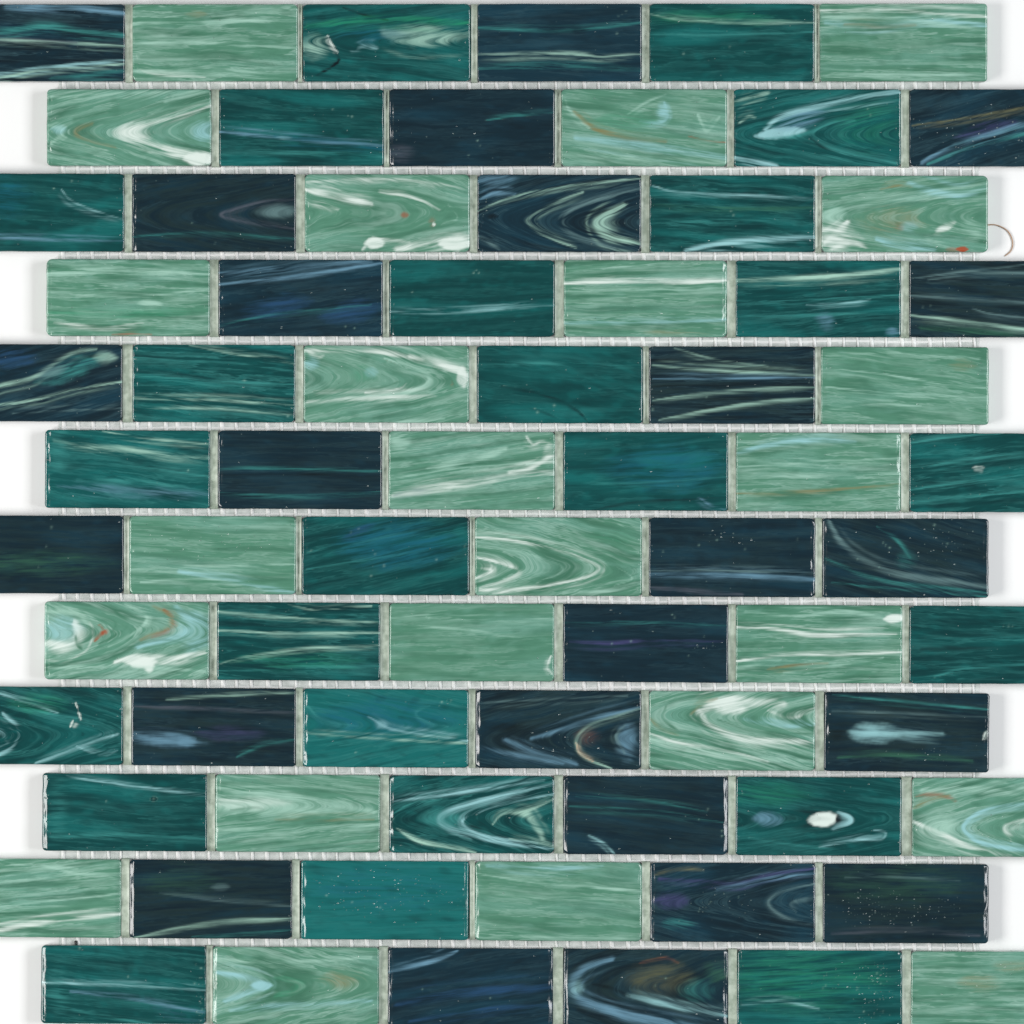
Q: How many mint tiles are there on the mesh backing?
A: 24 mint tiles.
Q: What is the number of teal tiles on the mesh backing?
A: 24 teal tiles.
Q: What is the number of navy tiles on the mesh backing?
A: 24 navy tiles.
